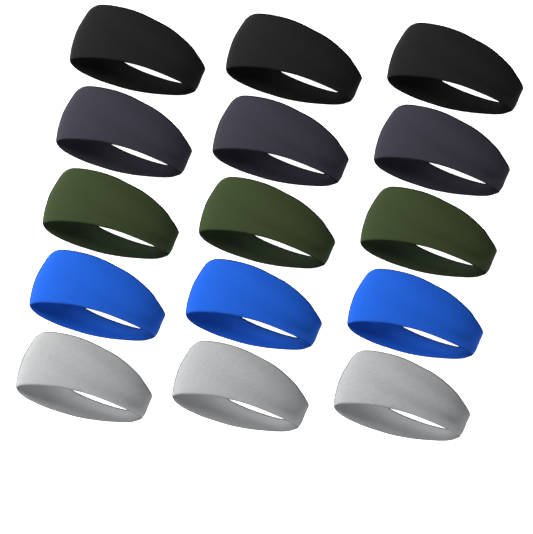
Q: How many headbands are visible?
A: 15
